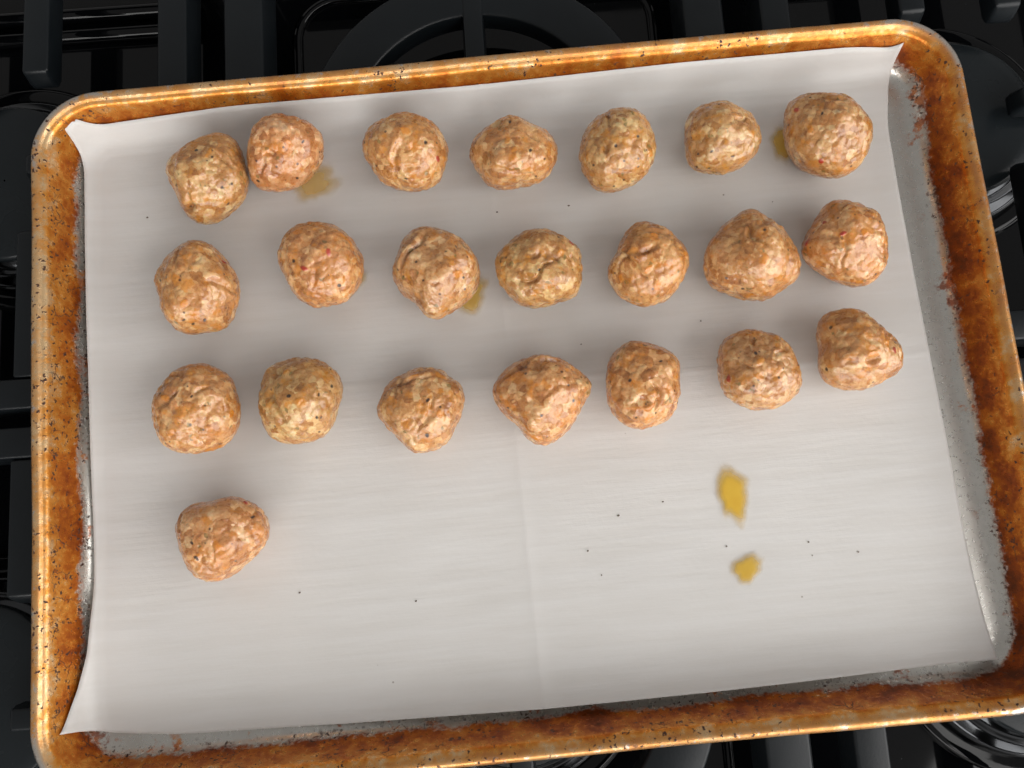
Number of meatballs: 22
